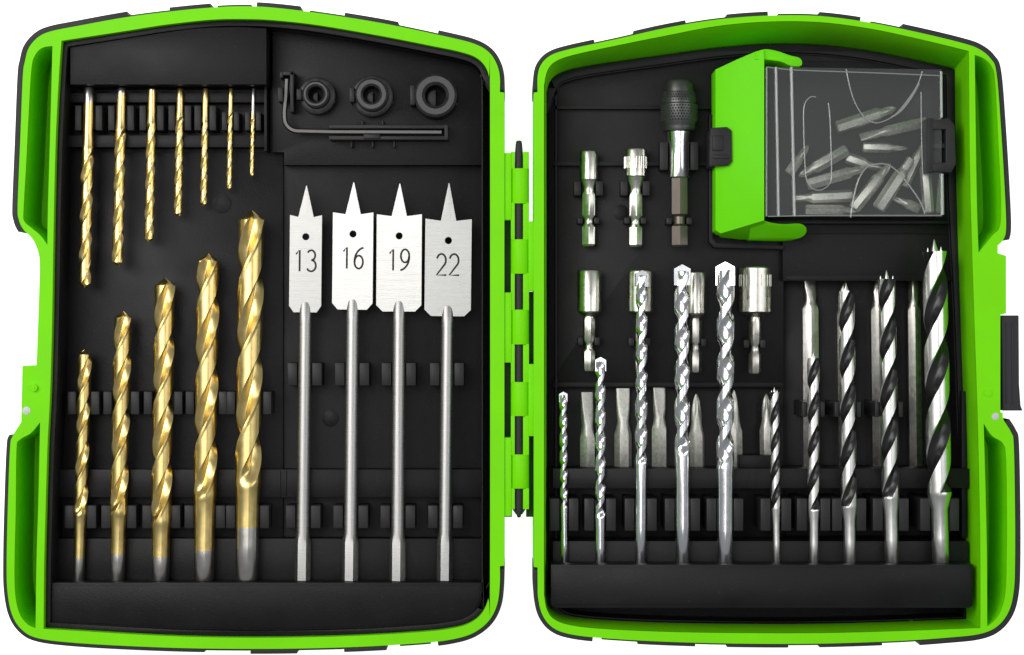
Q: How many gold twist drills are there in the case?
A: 12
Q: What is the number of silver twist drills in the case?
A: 5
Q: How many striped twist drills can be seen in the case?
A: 5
